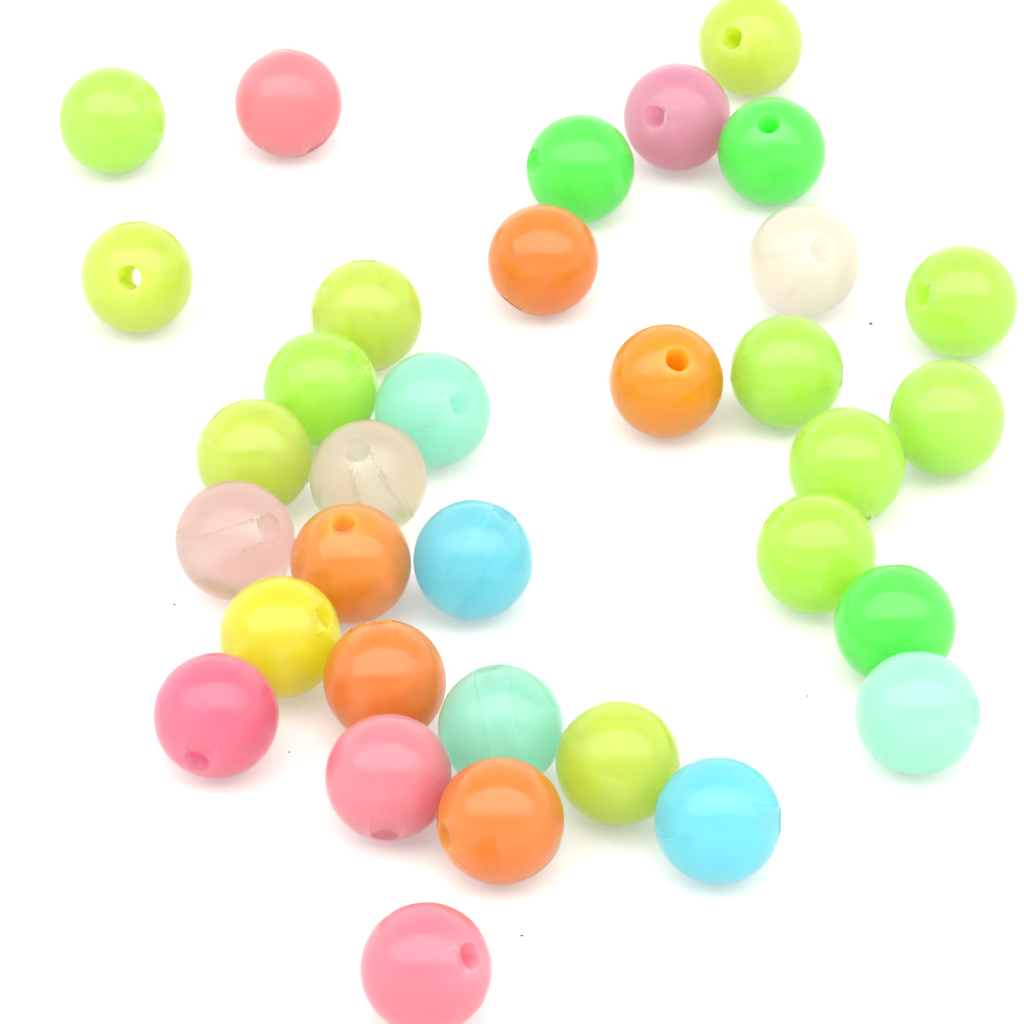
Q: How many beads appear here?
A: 34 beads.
